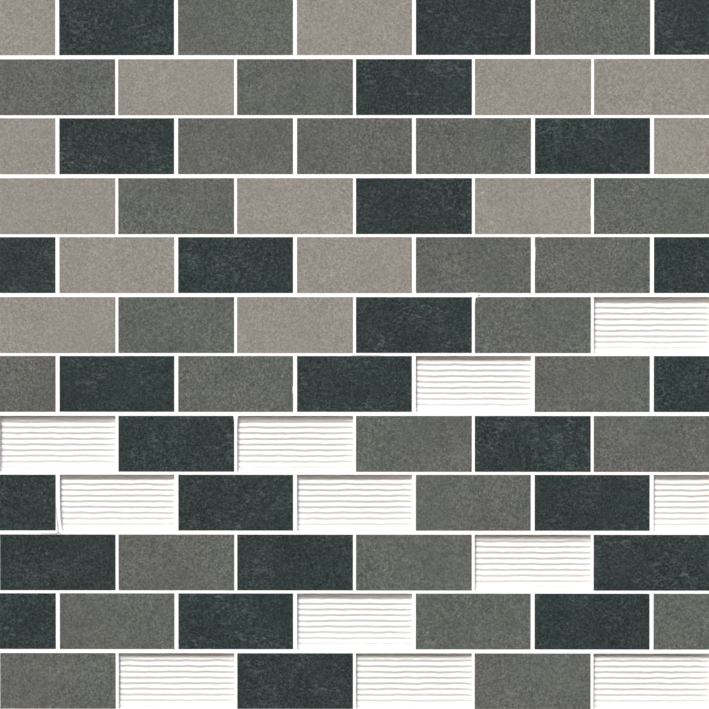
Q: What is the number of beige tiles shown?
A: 14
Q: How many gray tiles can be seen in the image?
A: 26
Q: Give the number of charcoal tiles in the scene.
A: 26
